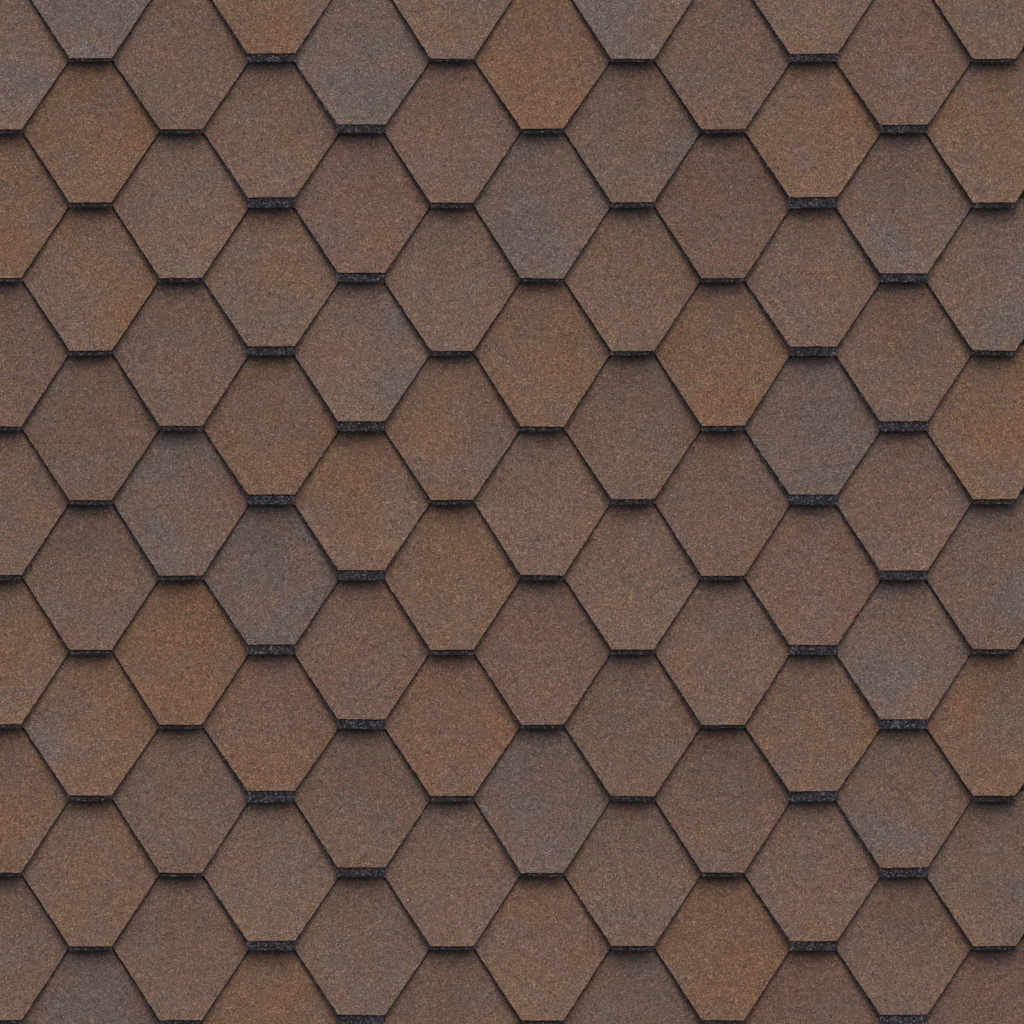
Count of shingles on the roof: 90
